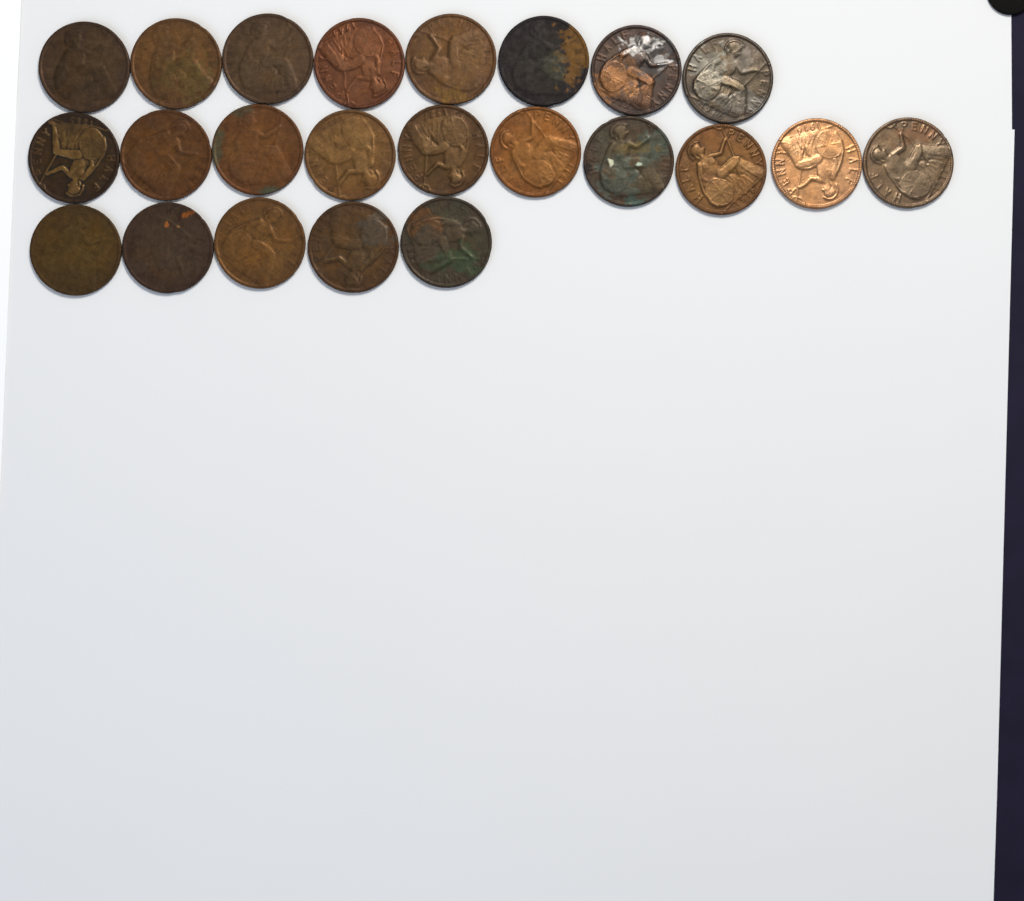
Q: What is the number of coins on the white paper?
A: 23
